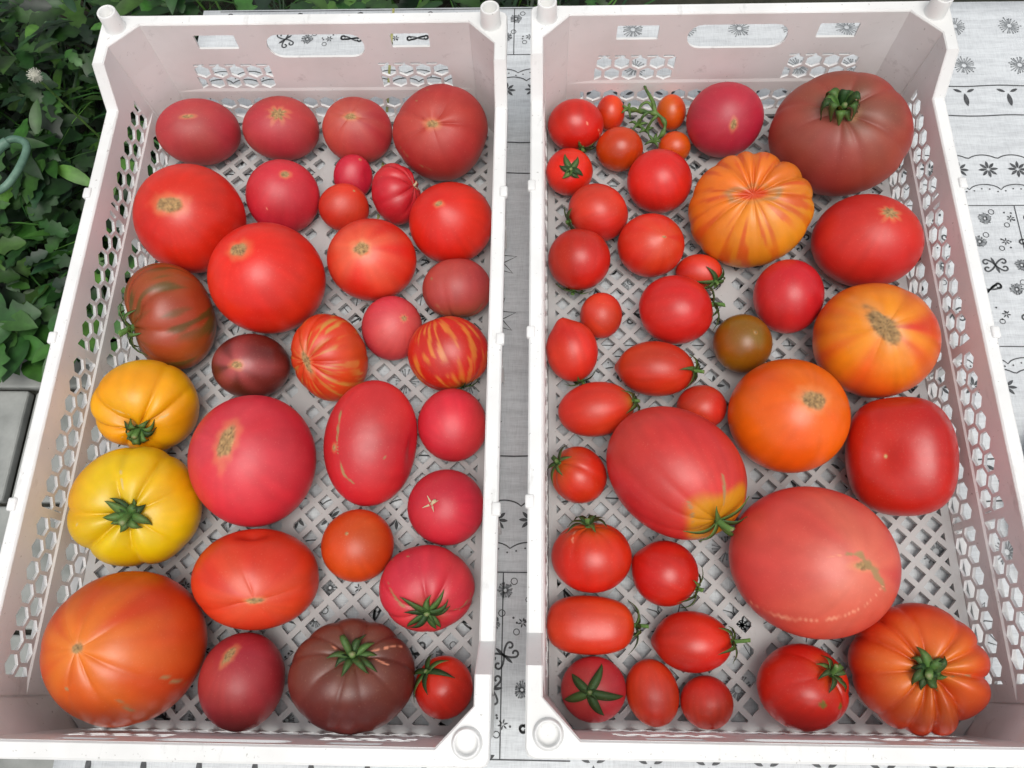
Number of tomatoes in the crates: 69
